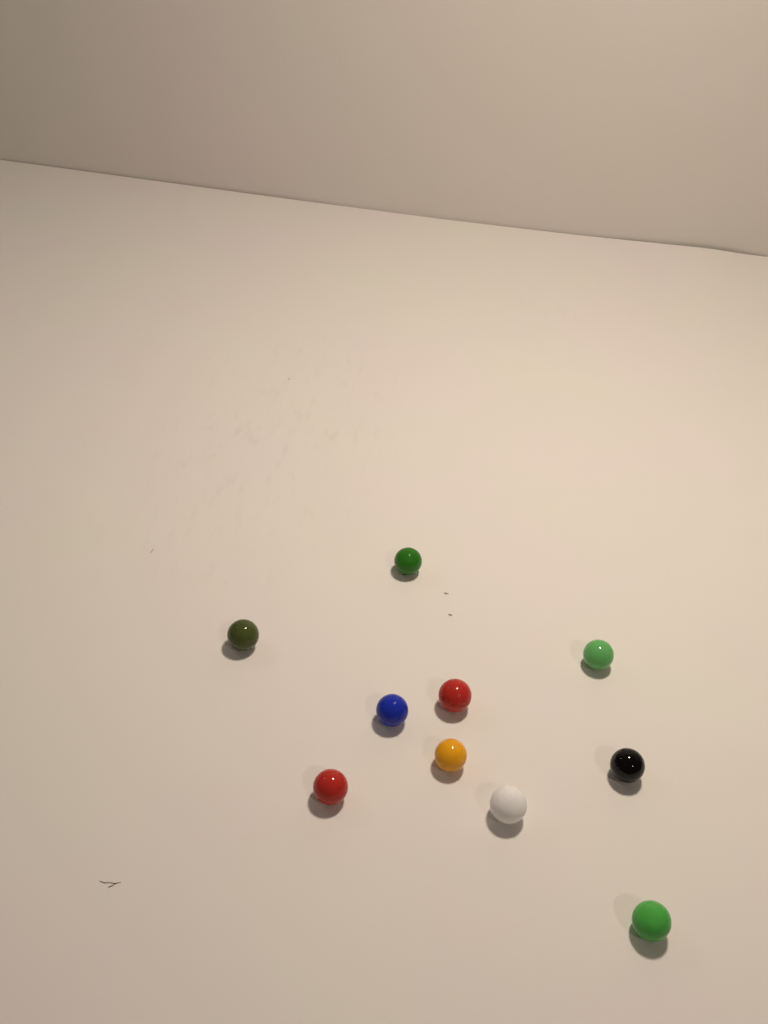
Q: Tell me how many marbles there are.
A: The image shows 10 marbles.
